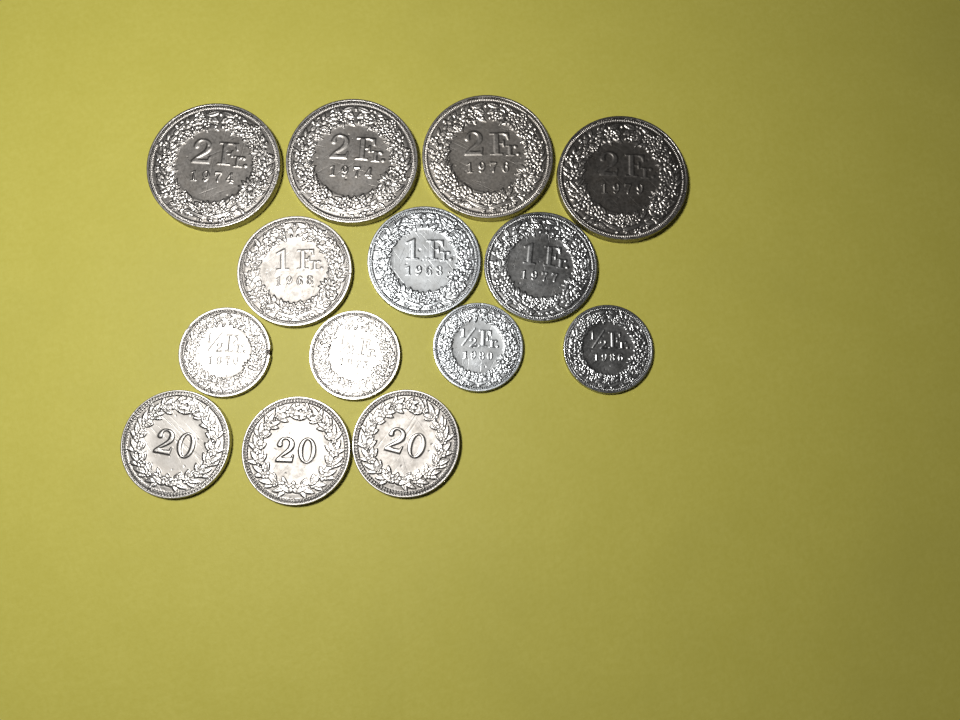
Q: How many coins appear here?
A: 14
